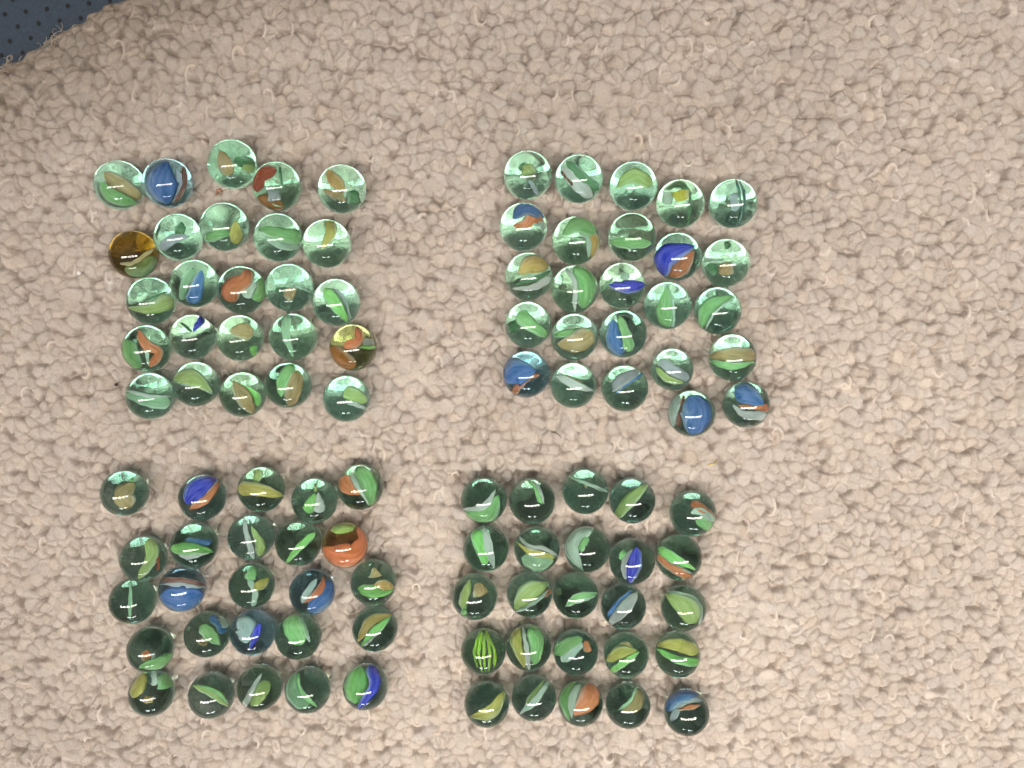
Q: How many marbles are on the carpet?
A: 100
